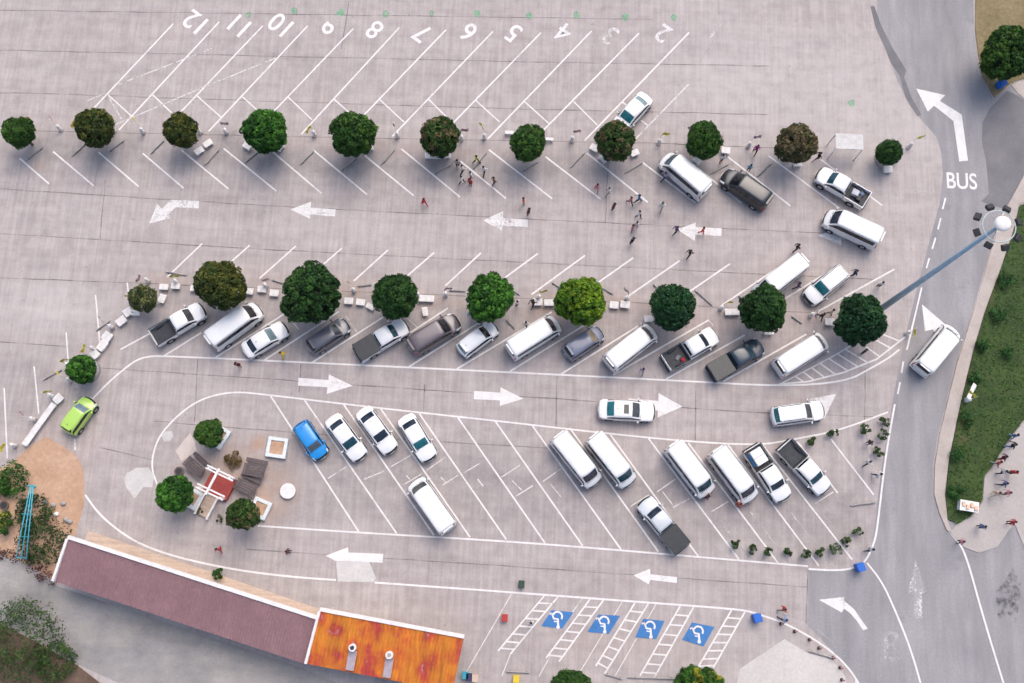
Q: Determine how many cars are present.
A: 13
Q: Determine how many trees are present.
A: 27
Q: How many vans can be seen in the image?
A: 15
